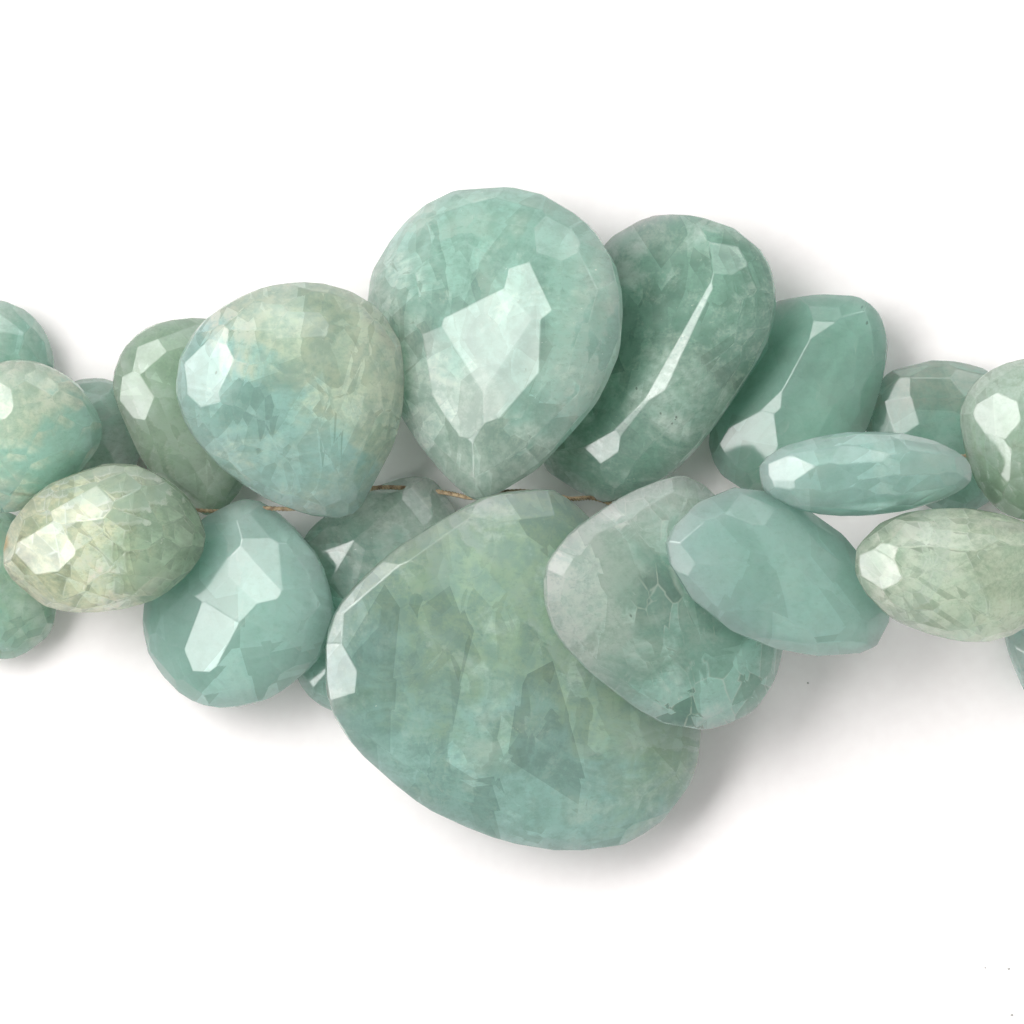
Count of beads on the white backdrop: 20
